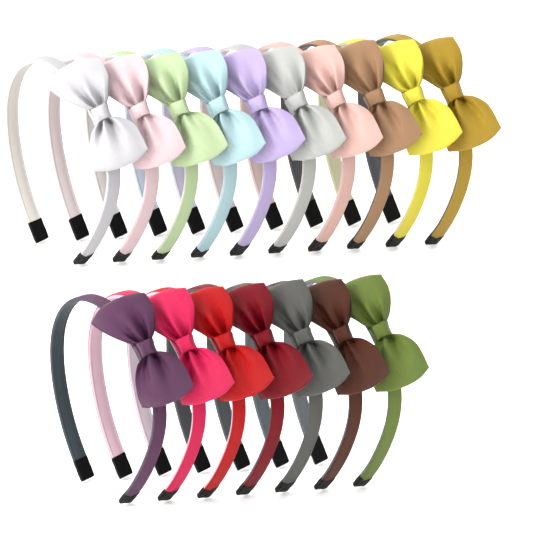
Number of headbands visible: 17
